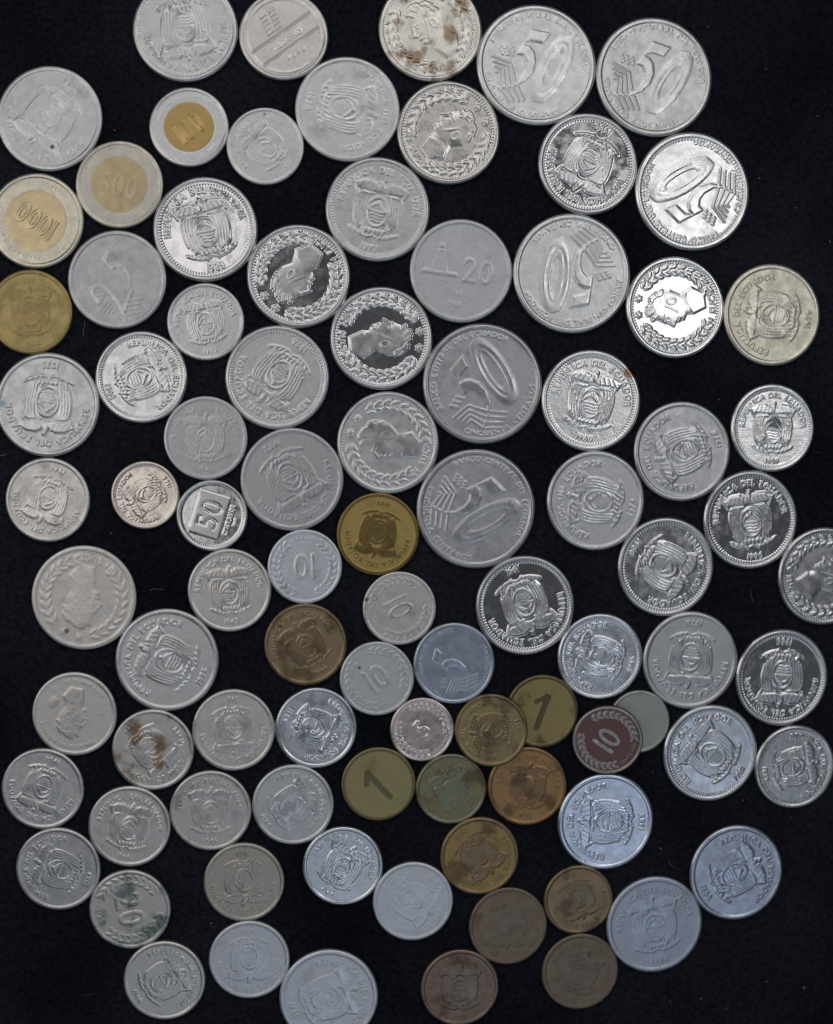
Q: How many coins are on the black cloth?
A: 90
